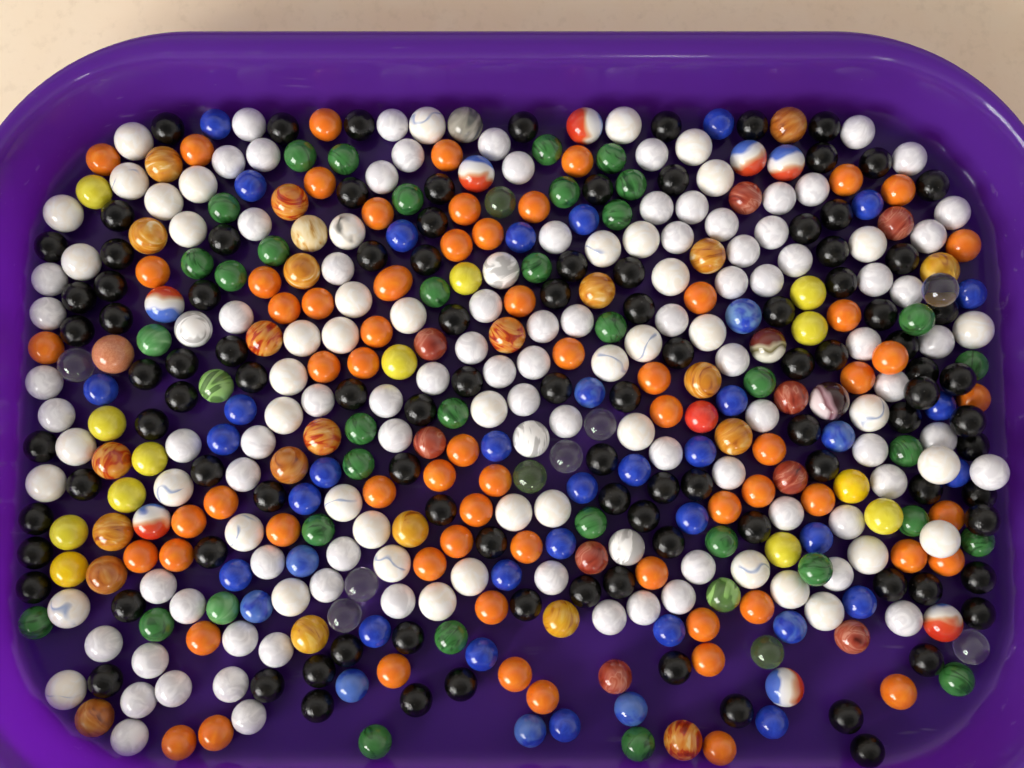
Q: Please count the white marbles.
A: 138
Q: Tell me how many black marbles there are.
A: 104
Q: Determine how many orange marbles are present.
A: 65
